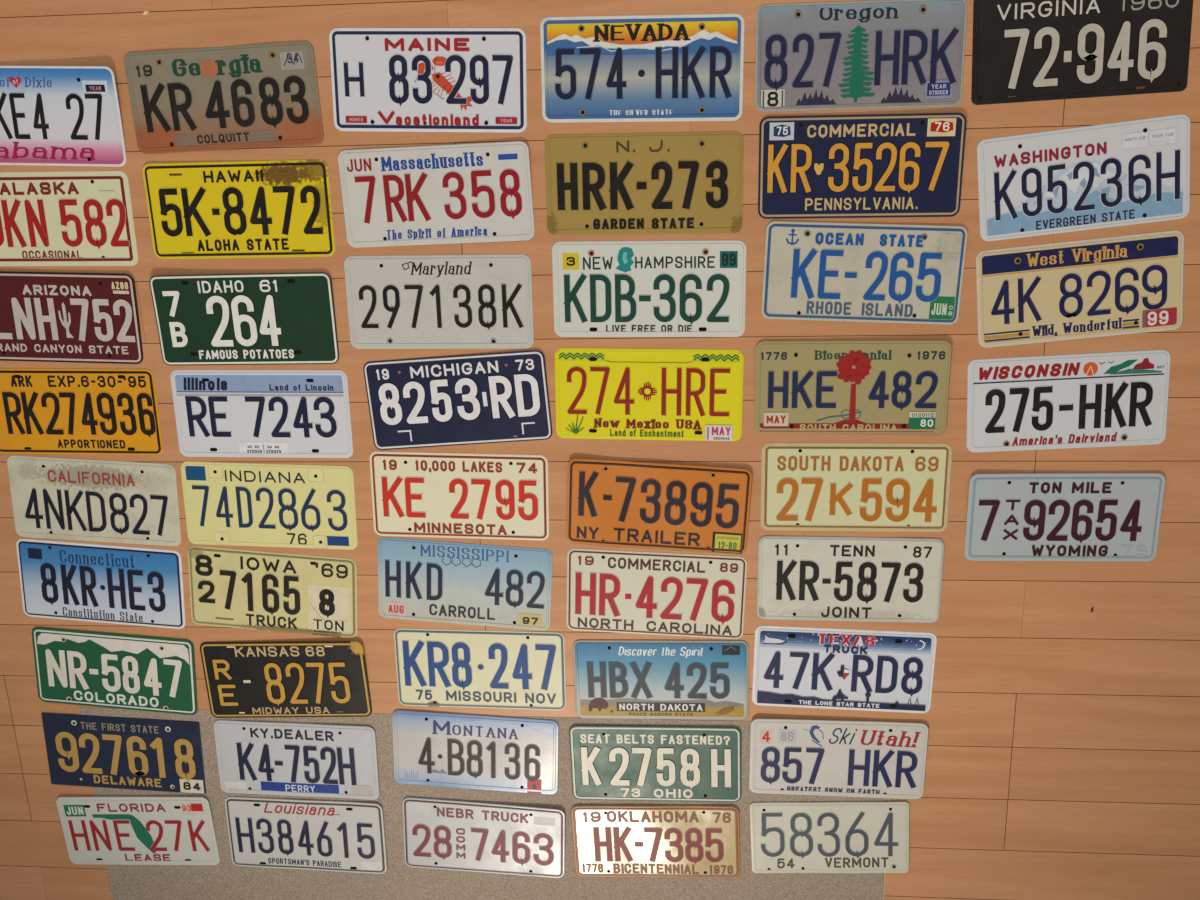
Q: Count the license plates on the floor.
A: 50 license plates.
